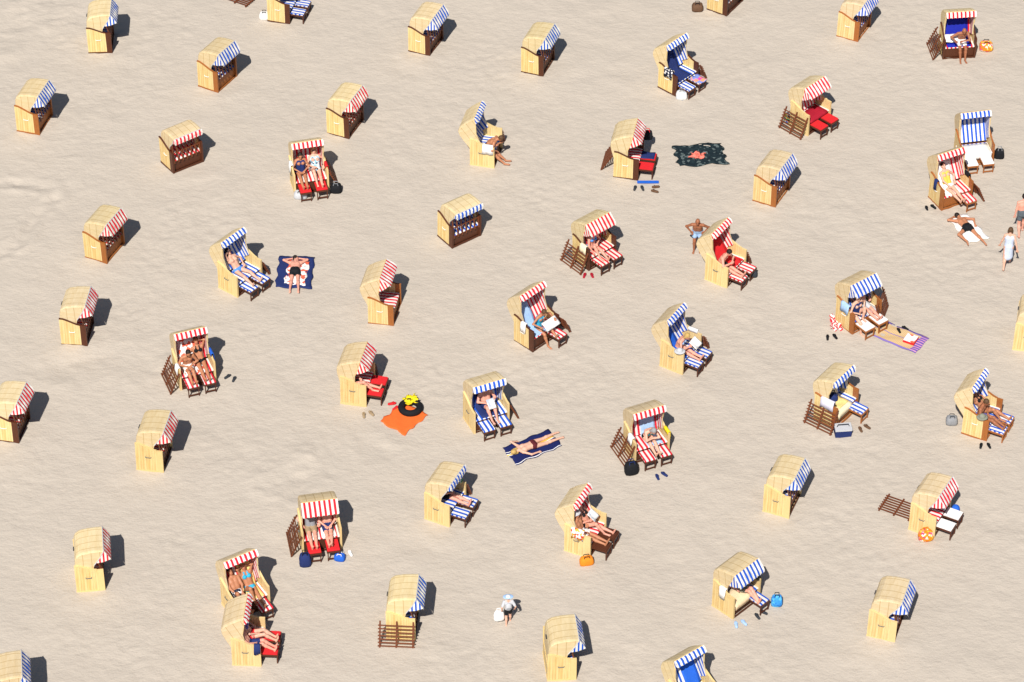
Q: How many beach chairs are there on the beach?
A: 52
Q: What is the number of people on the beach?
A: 36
